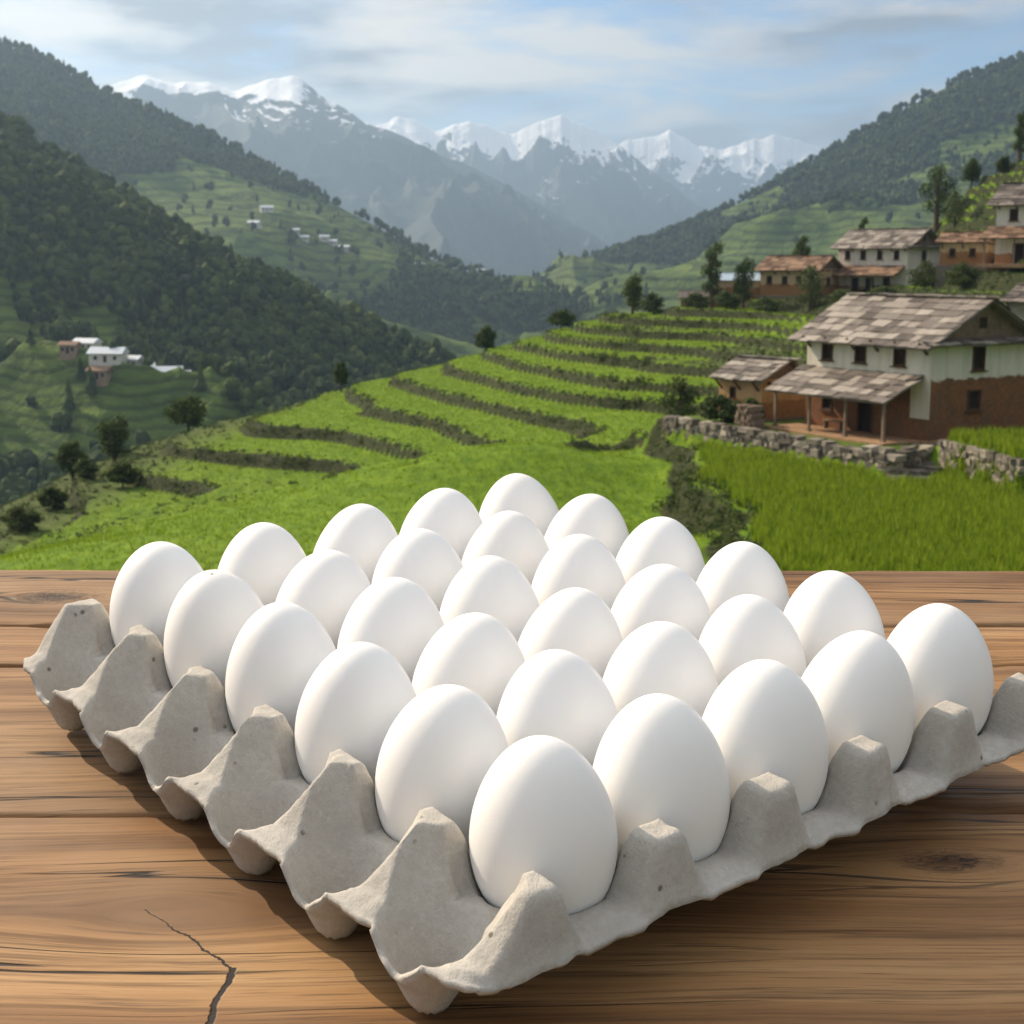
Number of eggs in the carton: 30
